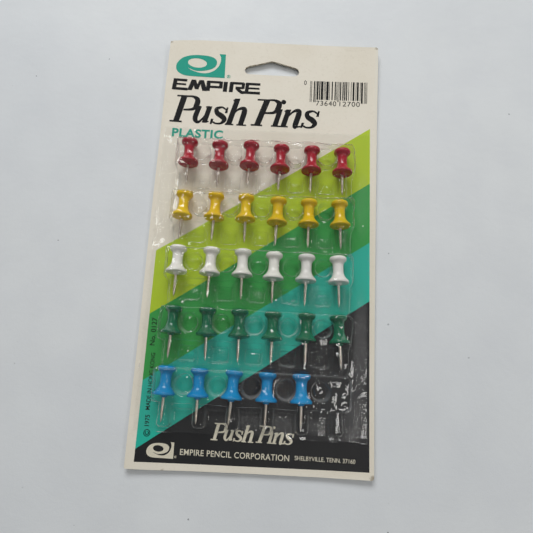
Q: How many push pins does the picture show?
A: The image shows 29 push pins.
